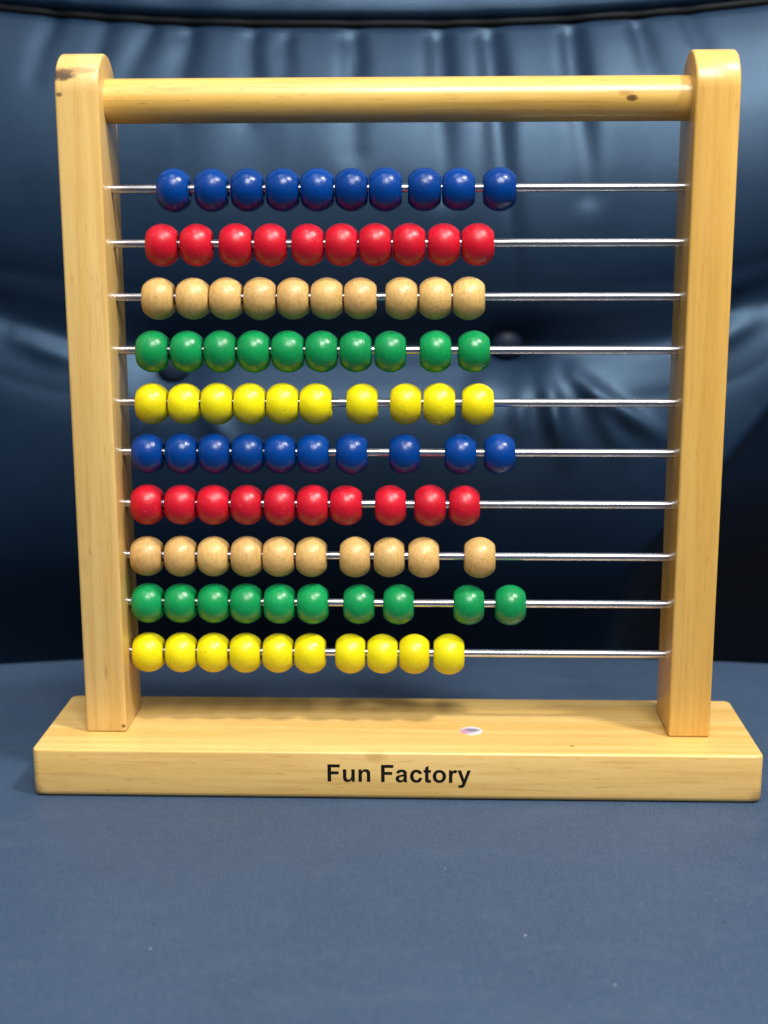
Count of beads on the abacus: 100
